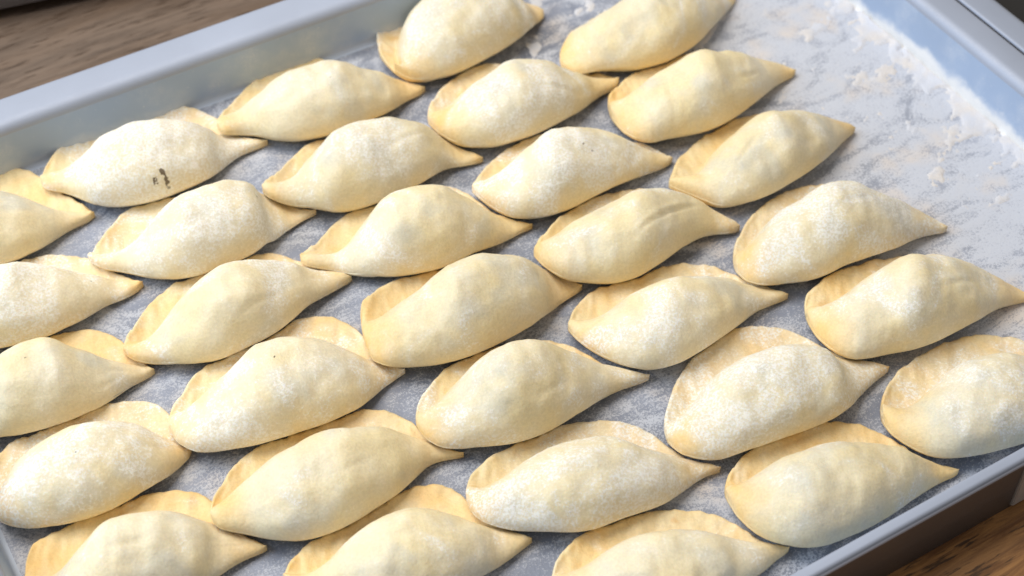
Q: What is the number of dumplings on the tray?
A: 31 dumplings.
